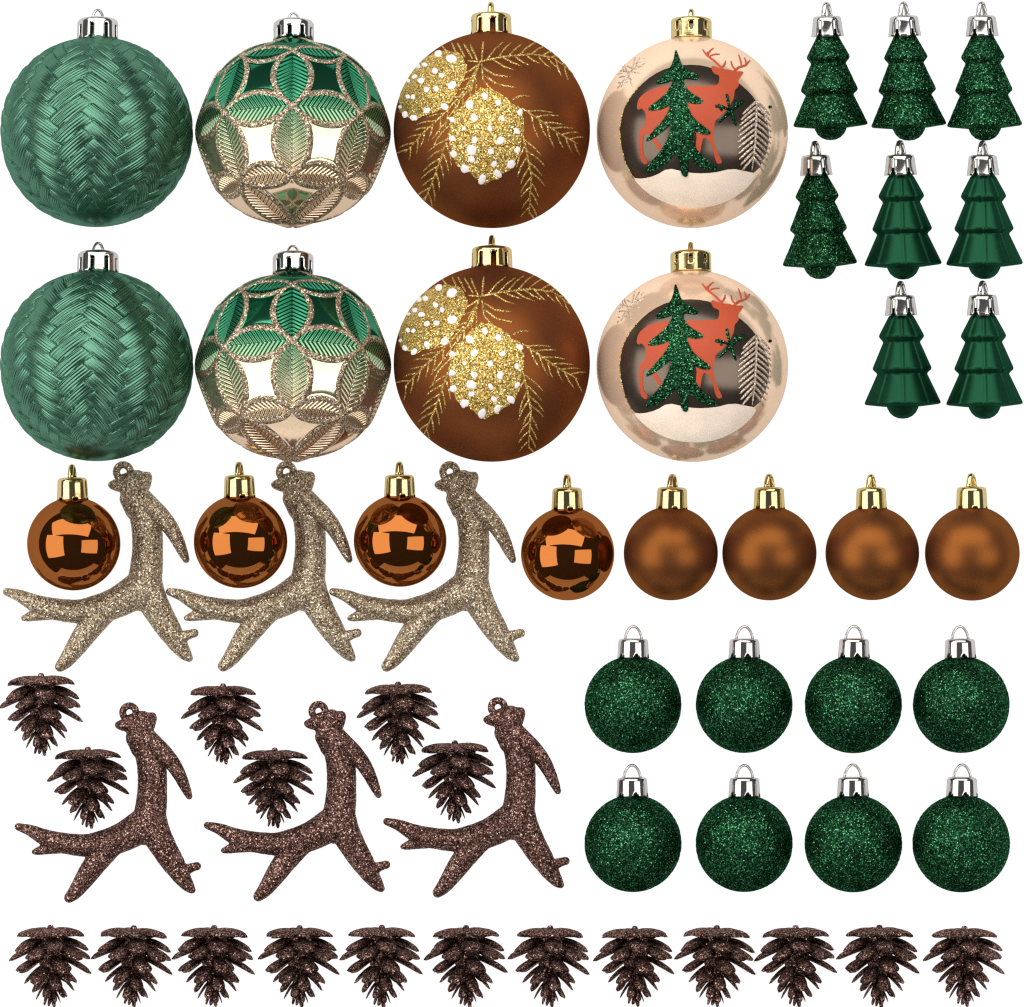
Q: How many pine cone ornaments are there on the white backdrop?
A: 18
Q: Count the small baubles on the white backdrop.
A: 16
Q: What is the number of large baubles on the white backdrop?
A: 8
